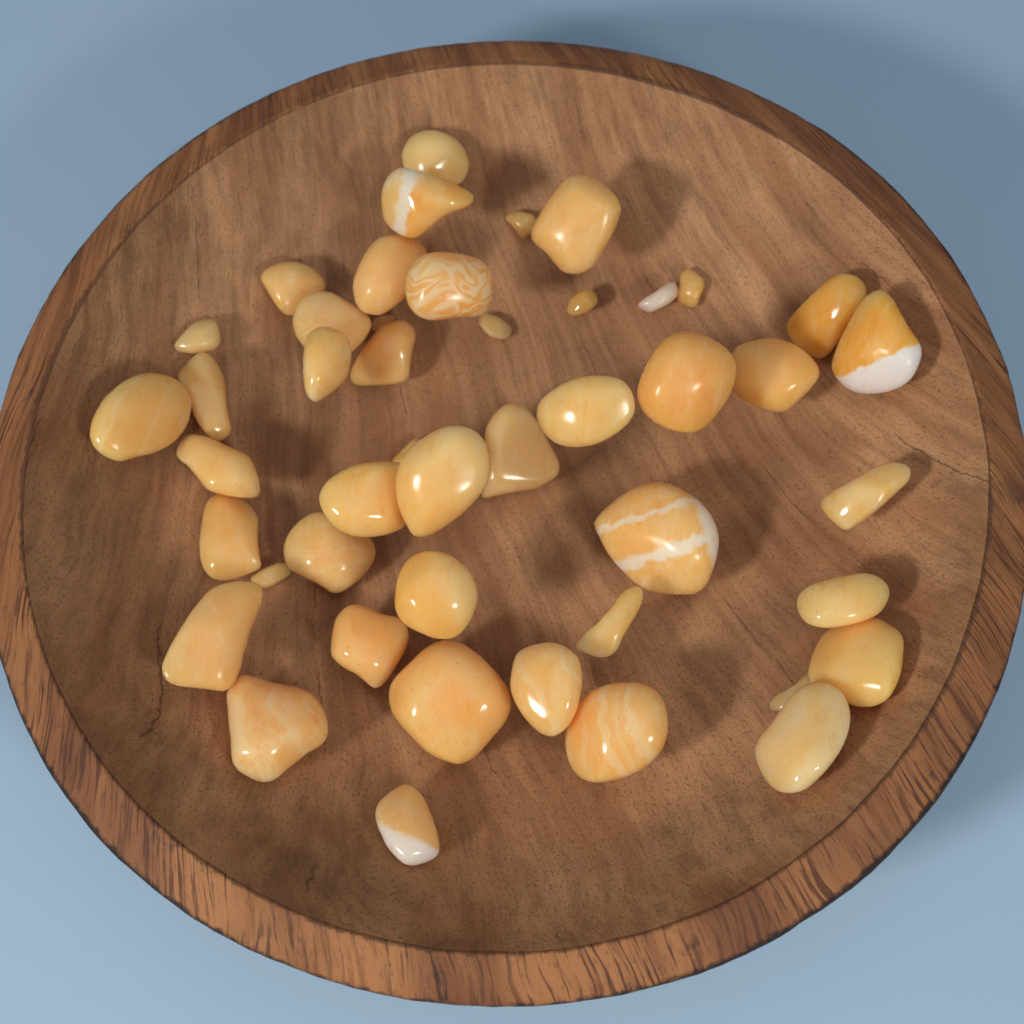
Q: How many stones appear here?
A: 46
